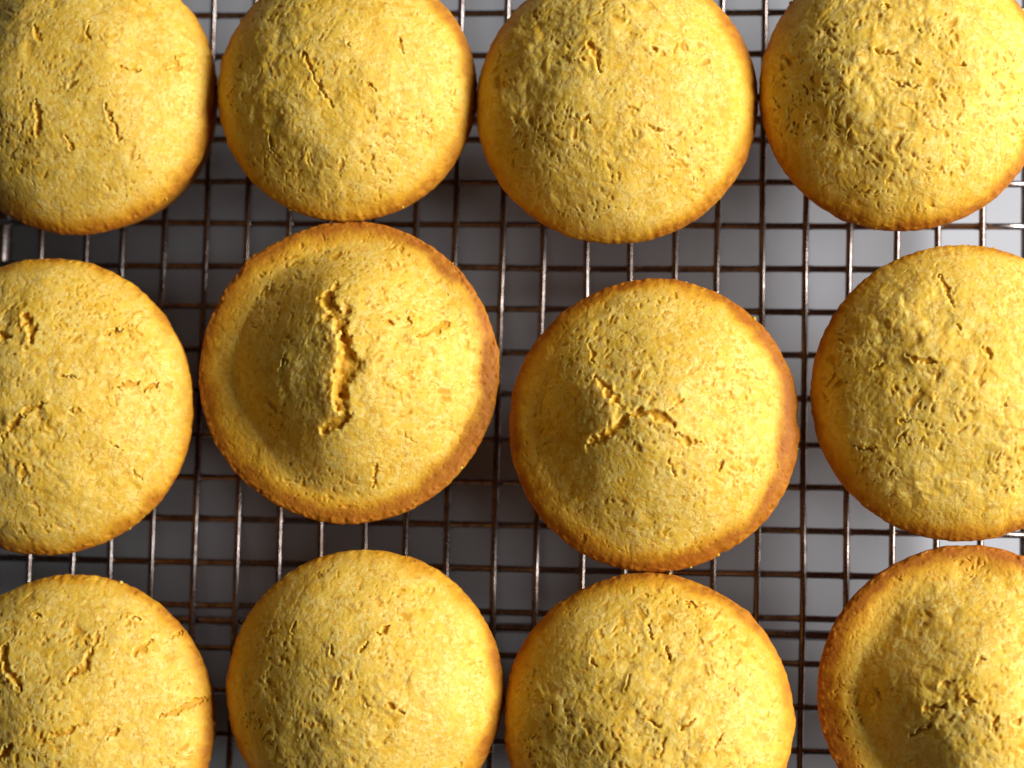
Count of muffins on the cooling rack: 12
